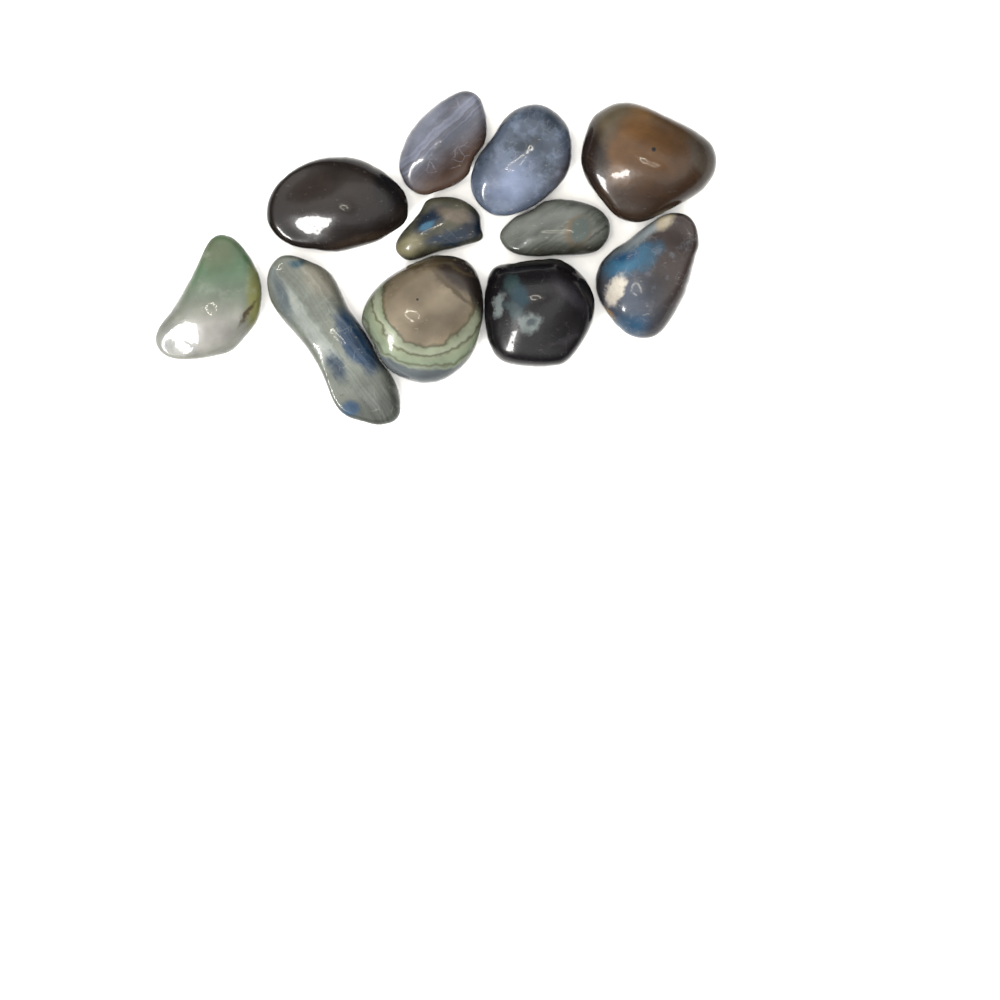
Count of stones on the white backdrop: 11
